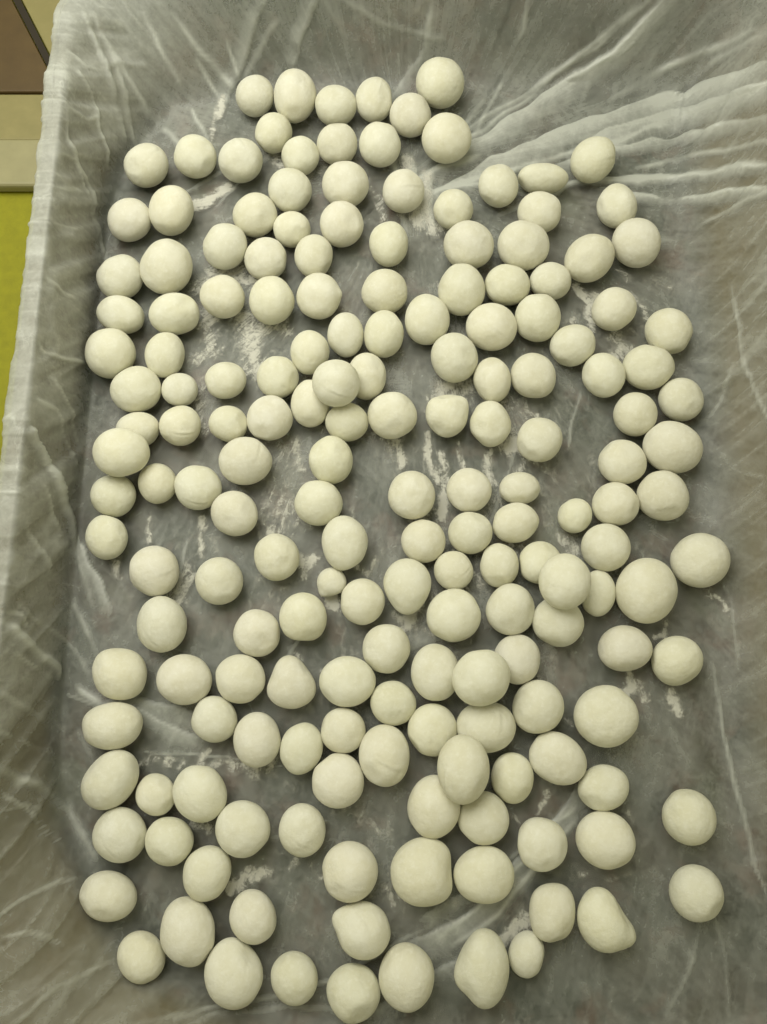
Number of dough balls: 179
